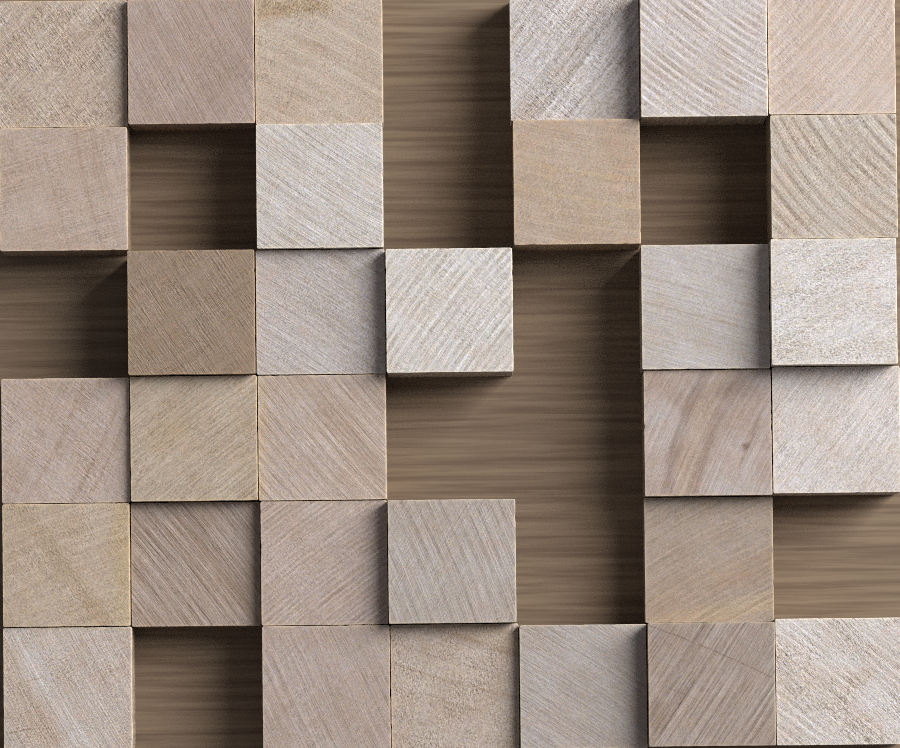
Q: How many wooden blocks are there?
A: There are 31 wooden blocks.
